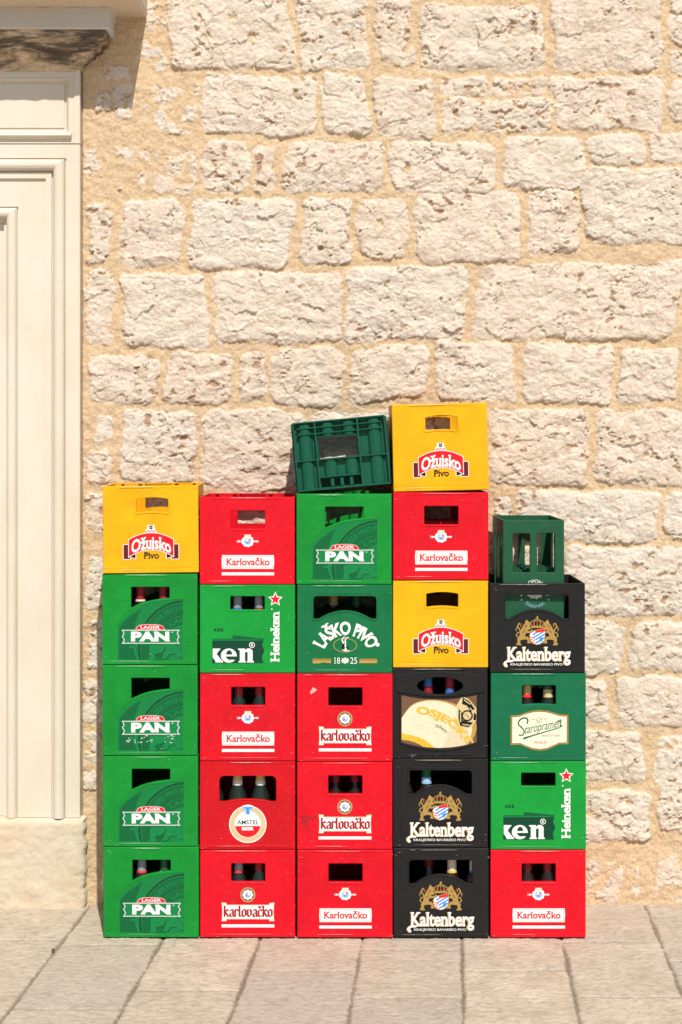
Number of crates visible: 27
